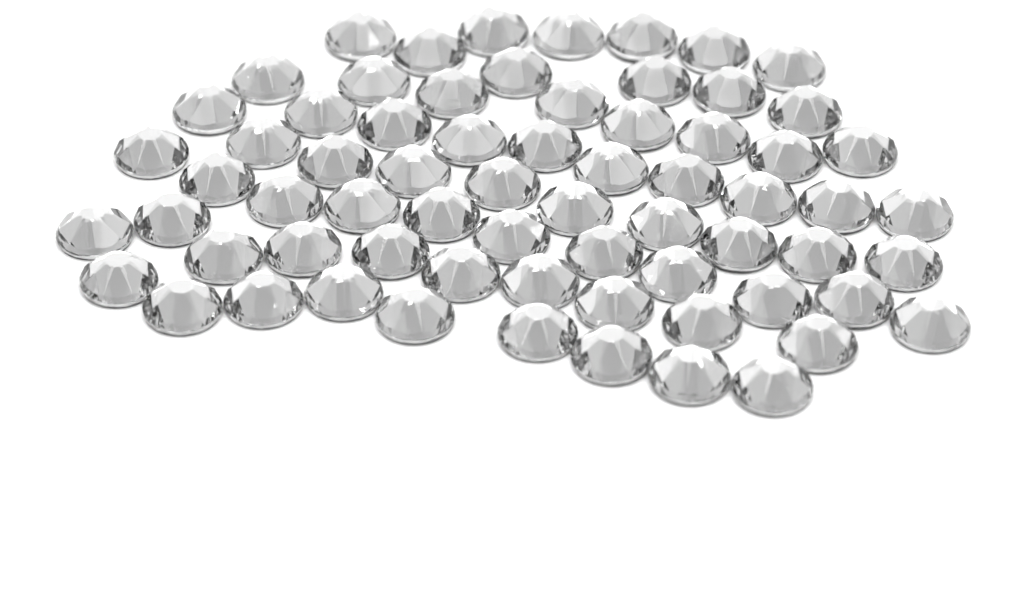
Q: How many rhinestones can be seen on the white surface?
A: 68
